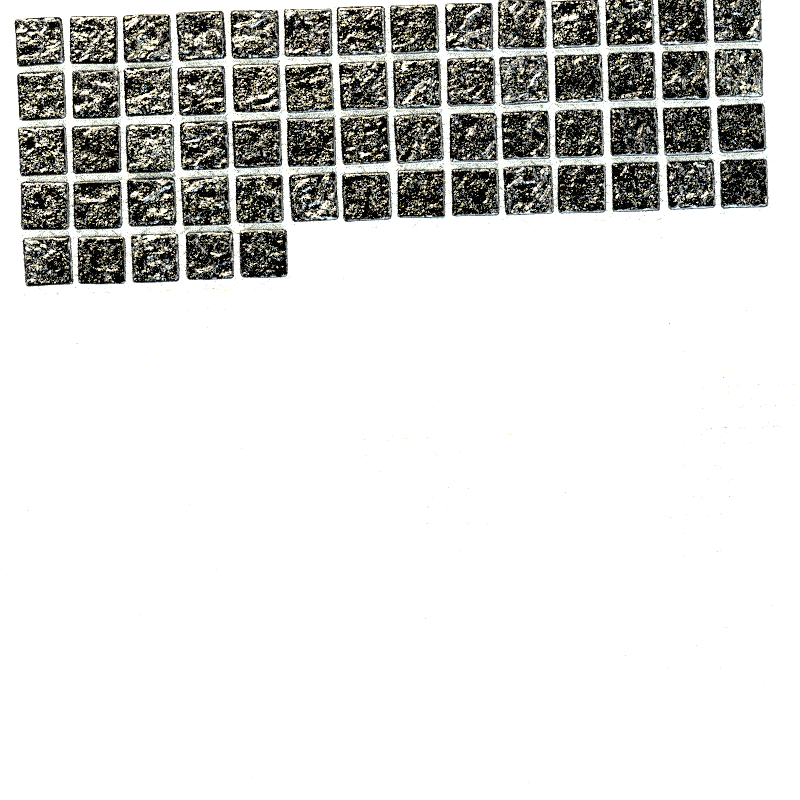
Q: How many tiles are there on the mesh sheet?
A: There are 61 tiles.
